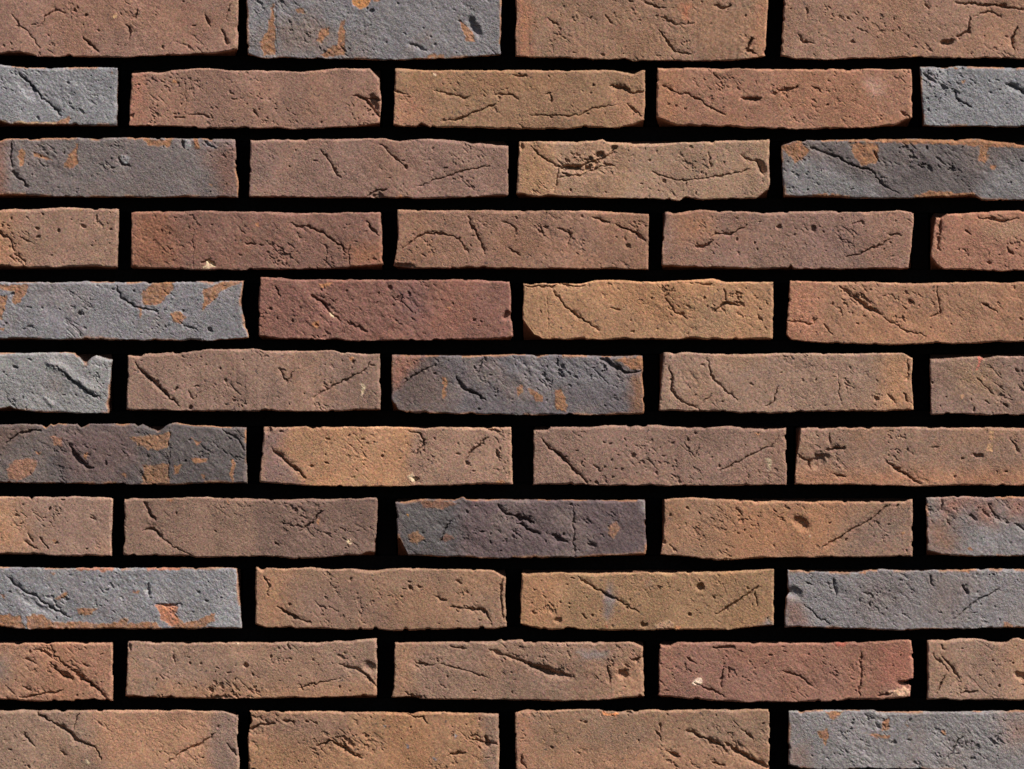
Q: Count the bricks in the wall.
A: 49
